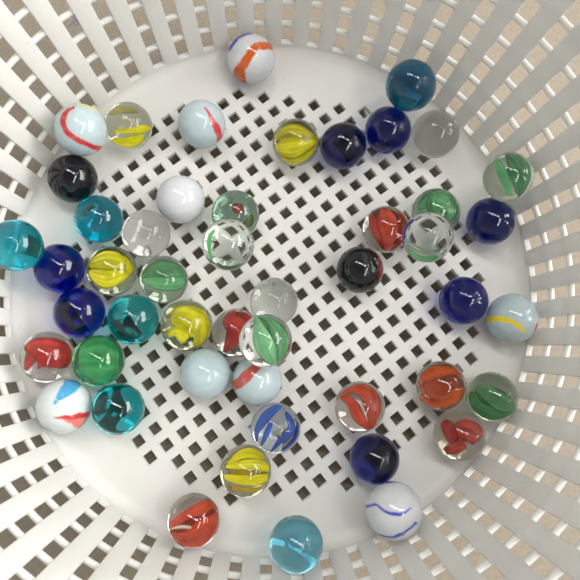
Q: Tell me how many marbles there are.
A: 49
